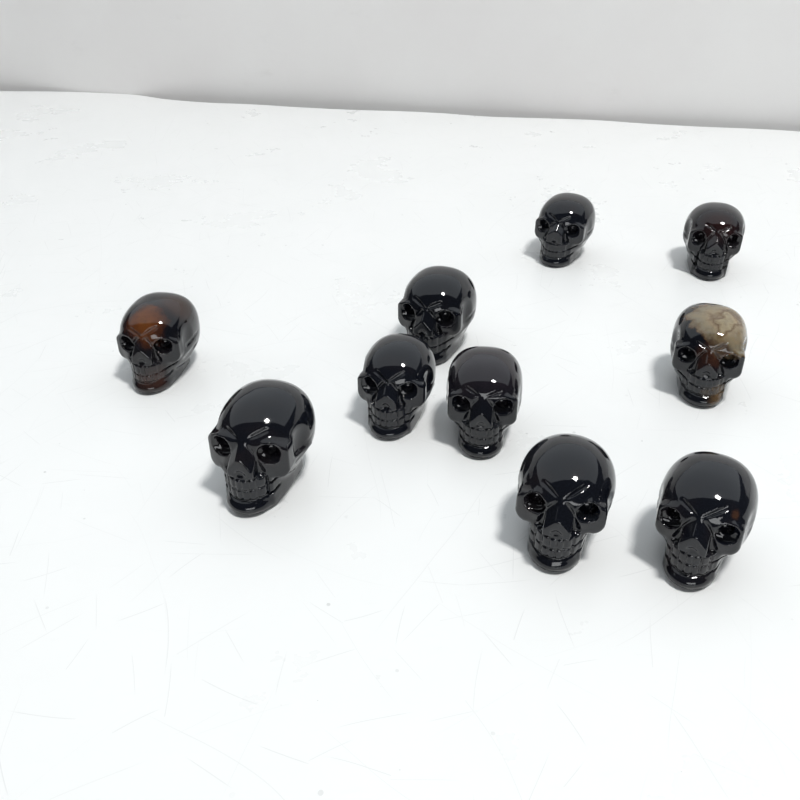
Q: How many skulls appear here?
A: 10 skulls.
